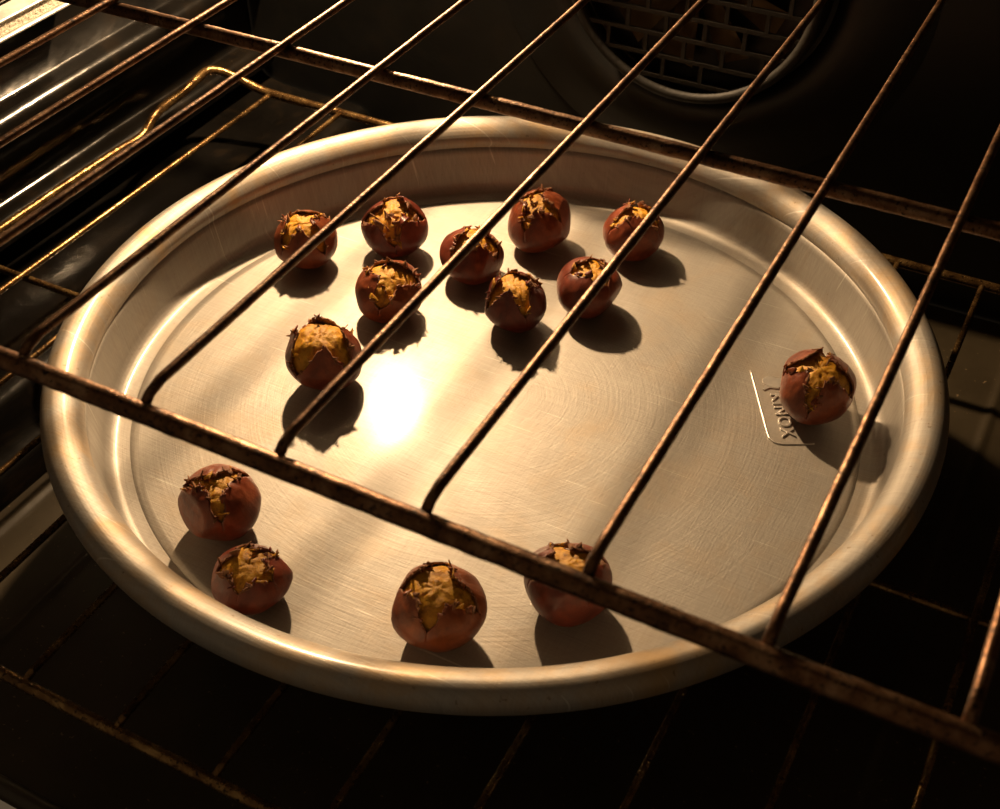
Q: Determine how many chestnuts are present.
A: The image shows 14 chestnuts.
